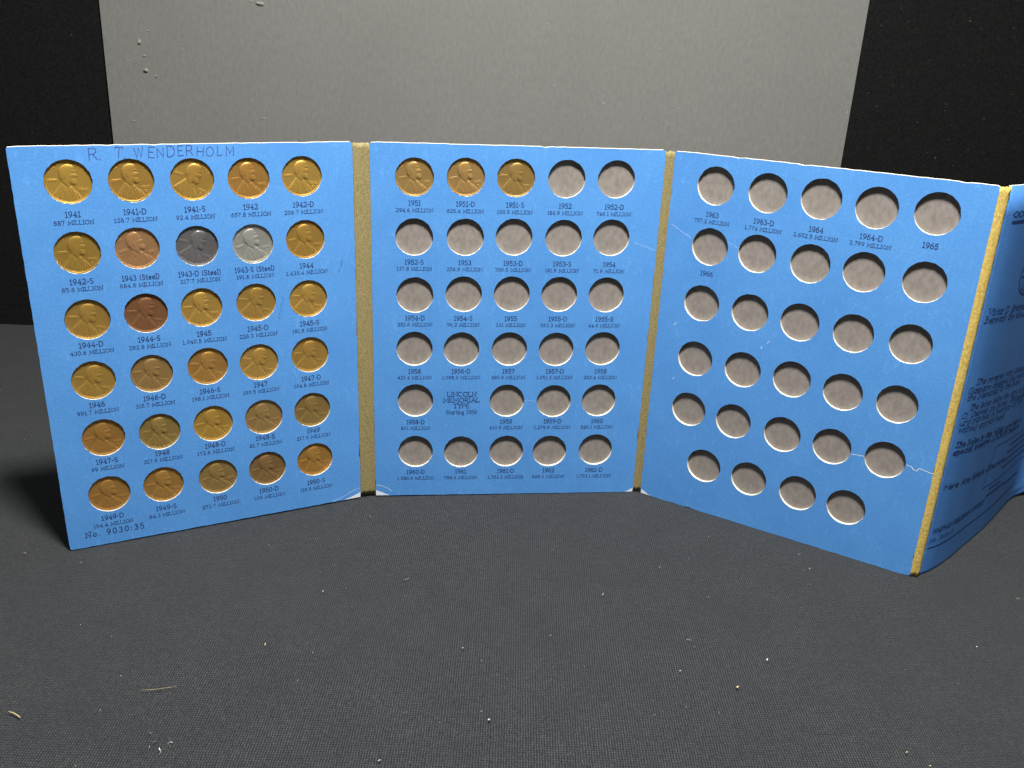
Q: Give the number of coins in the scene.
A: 33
